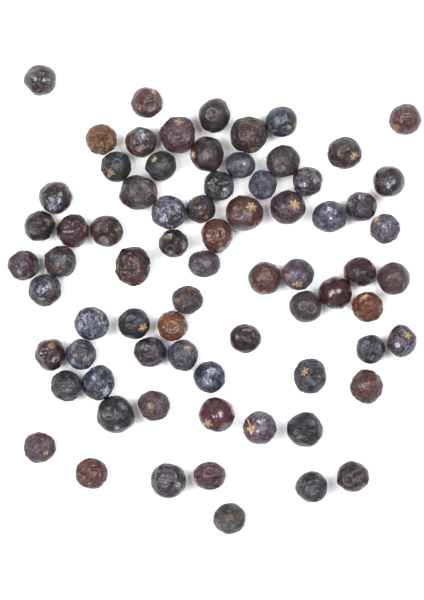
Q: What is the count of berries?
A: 73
